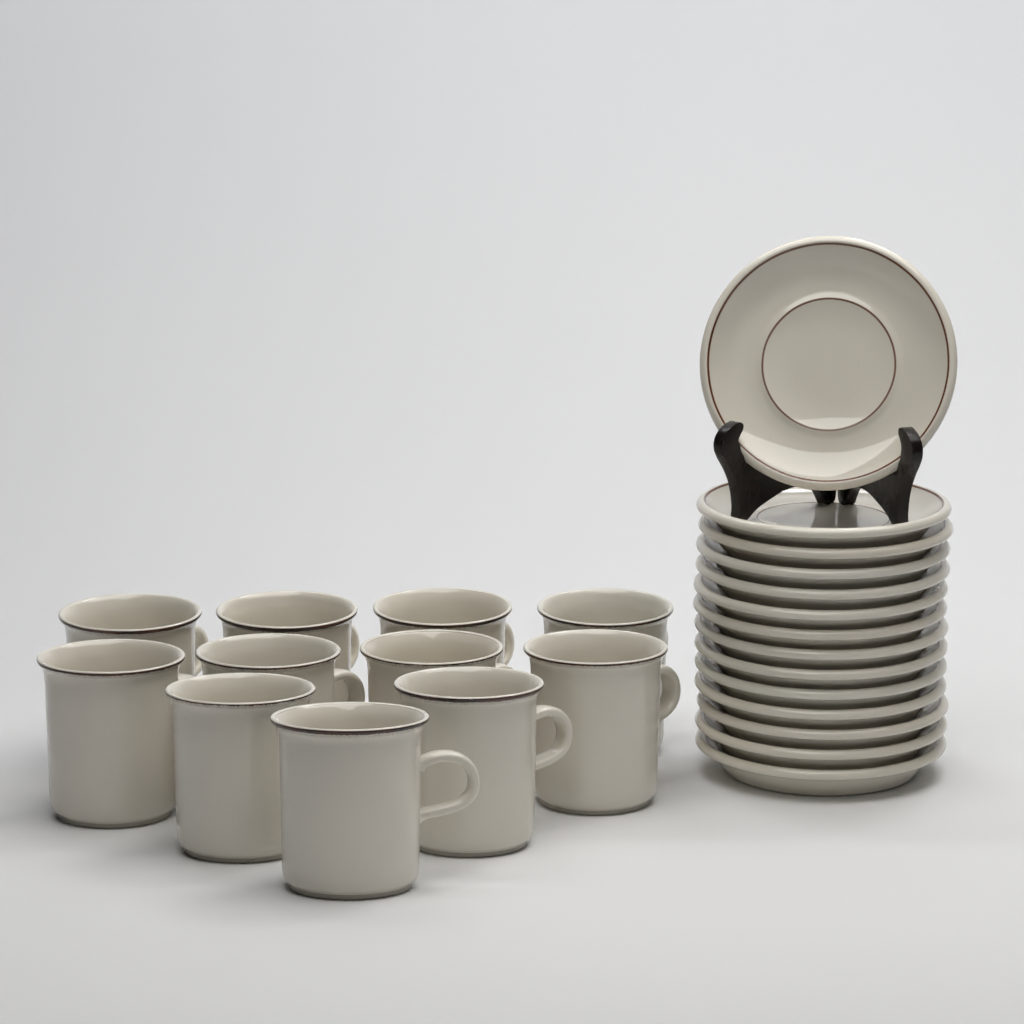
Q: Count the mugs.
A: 11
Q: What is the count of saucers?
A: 14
